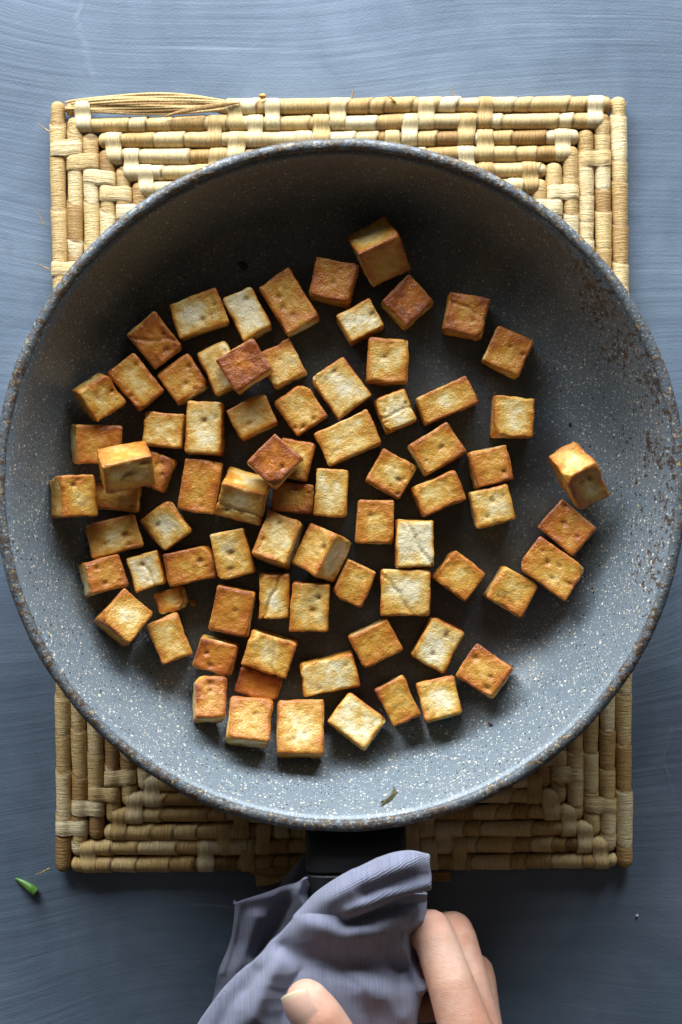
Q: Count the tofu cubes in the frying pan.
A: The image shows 78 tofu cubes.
